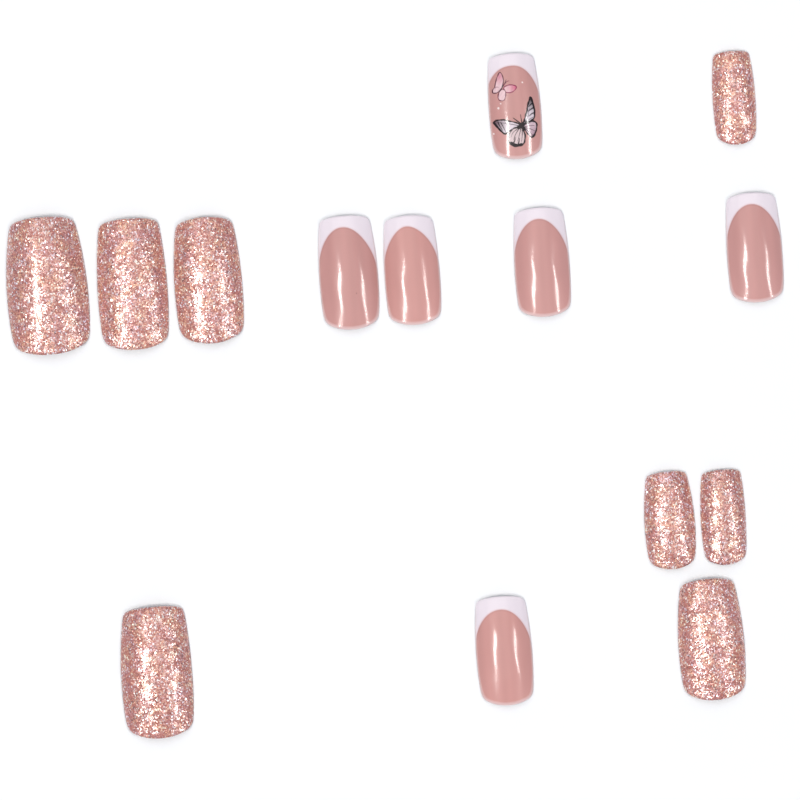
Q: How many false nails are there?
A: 14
